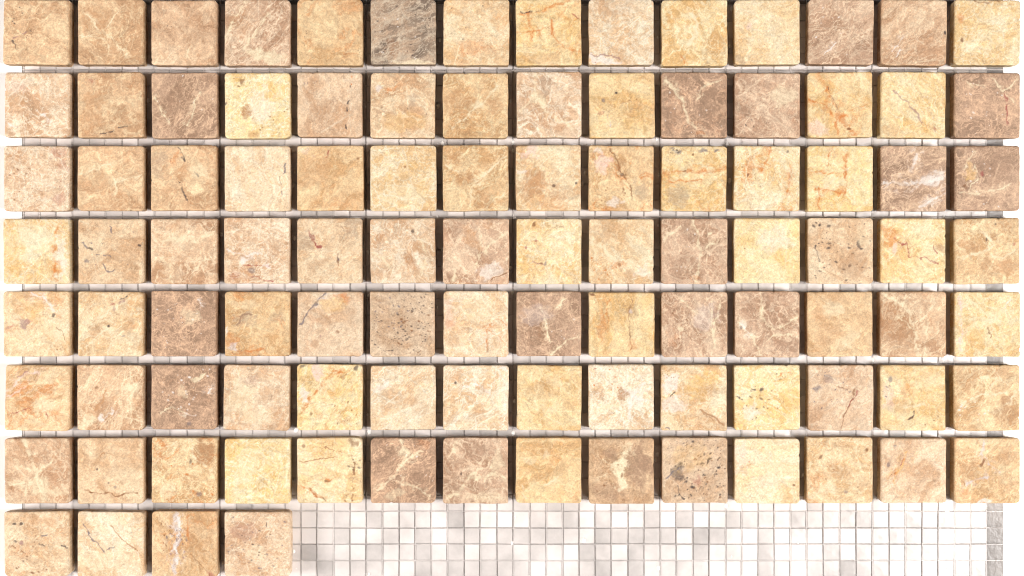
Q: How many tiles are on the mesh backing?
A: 102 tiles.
